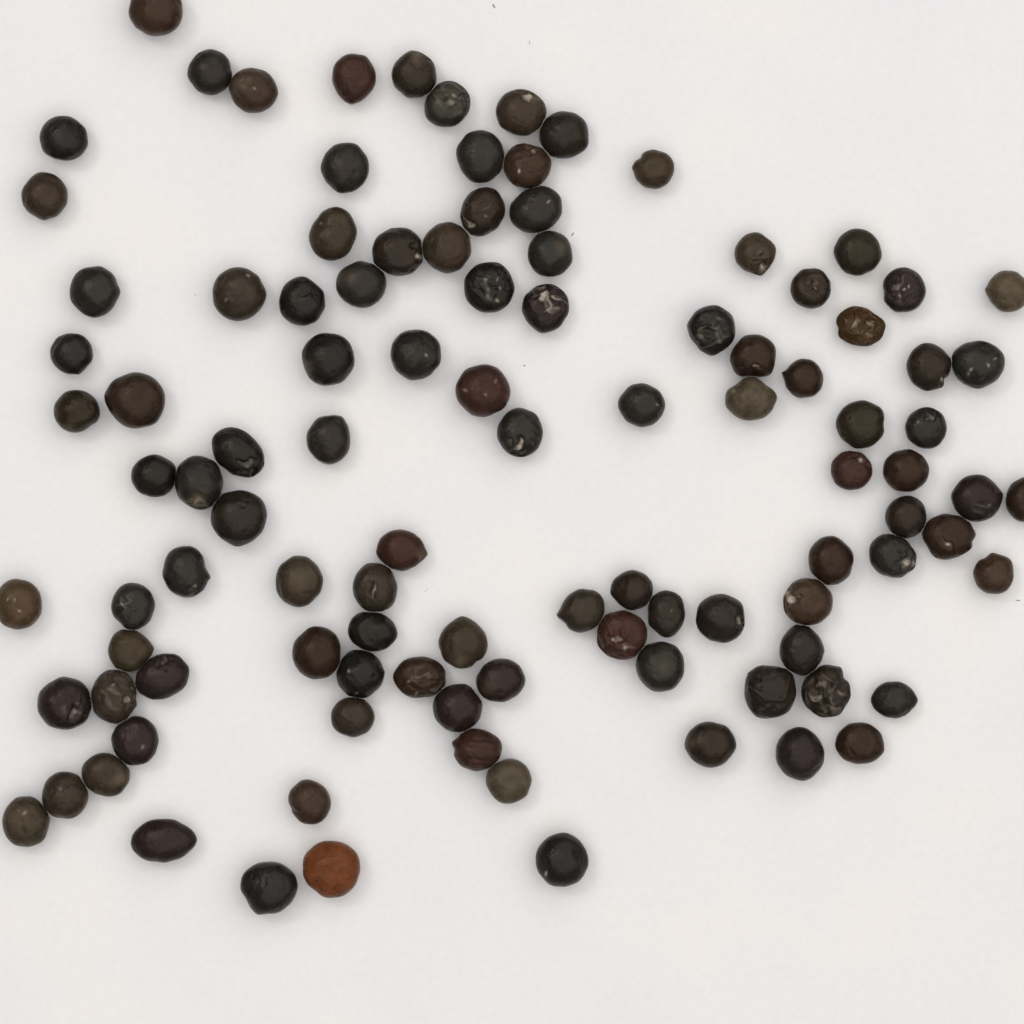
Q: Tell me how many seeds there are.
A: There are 105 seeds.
